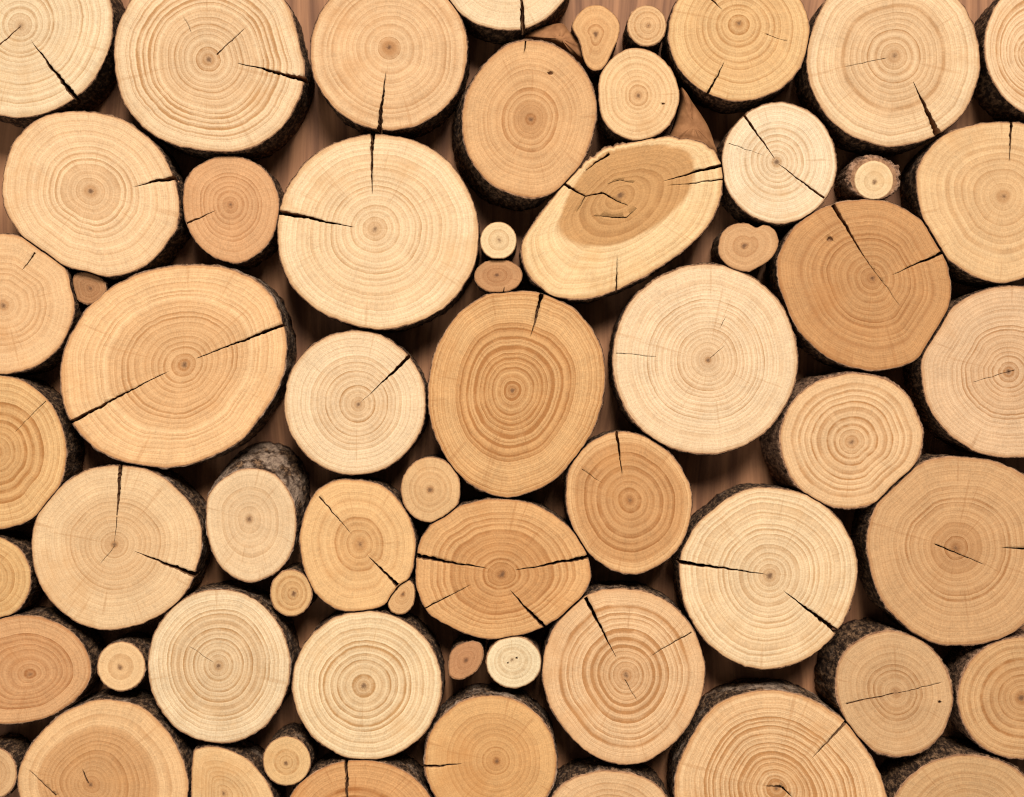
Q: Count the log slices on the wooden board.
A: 60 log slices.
